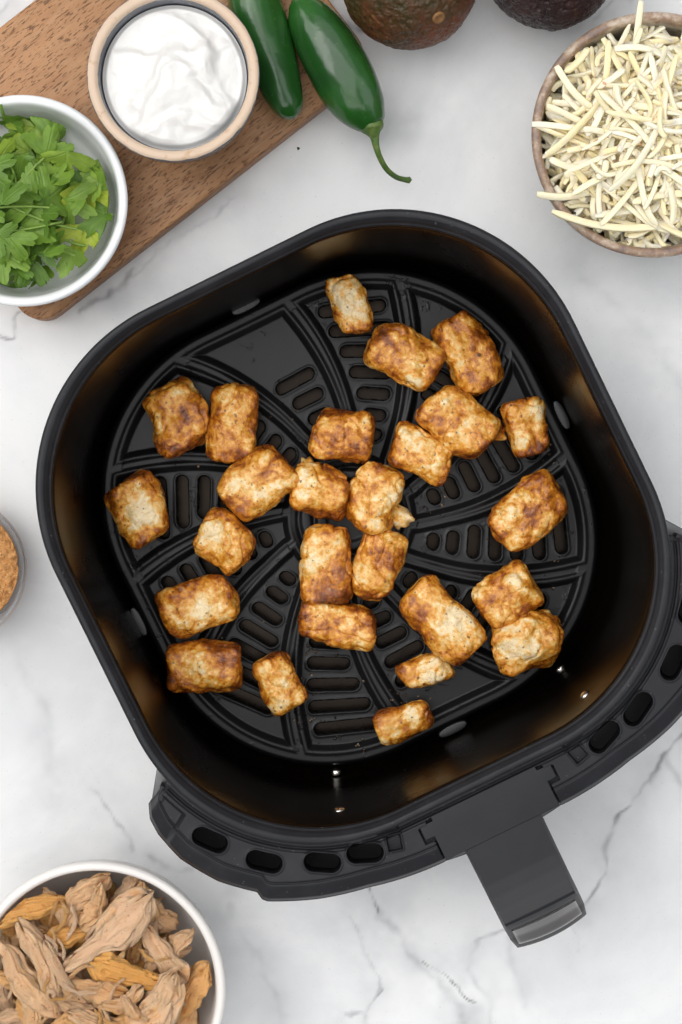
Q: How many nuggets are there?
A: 26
